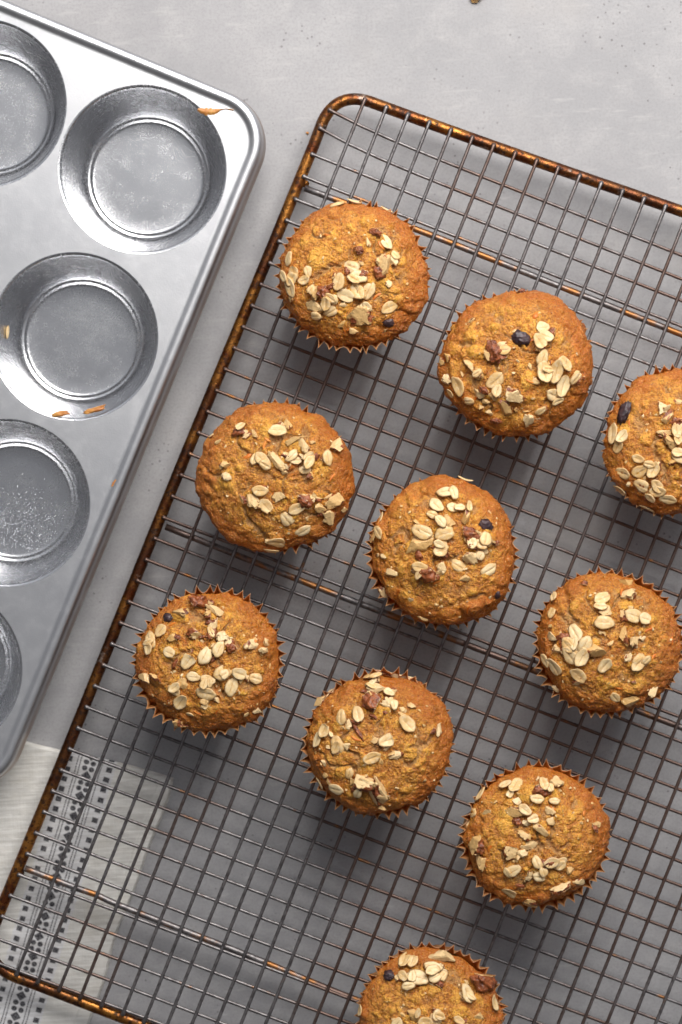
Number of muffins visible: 10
